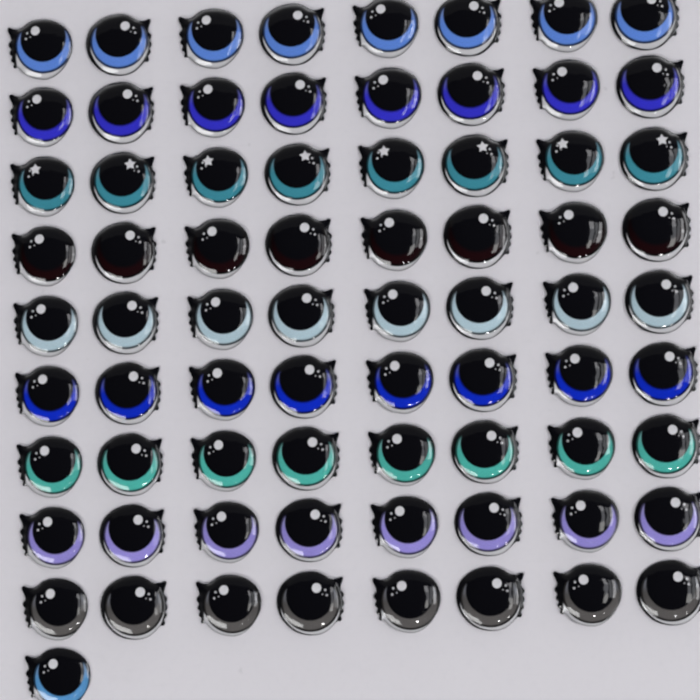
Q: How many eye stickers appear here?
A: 73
